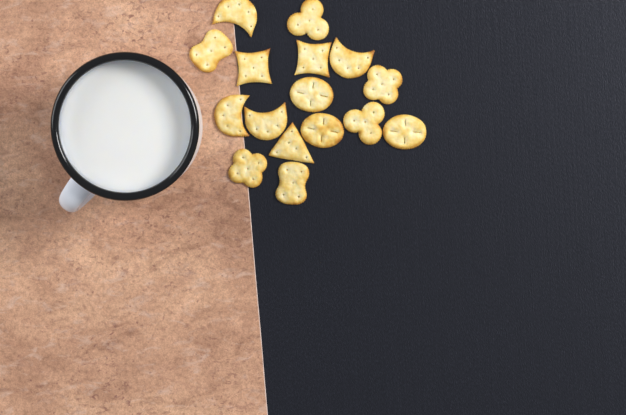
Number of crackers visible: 16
